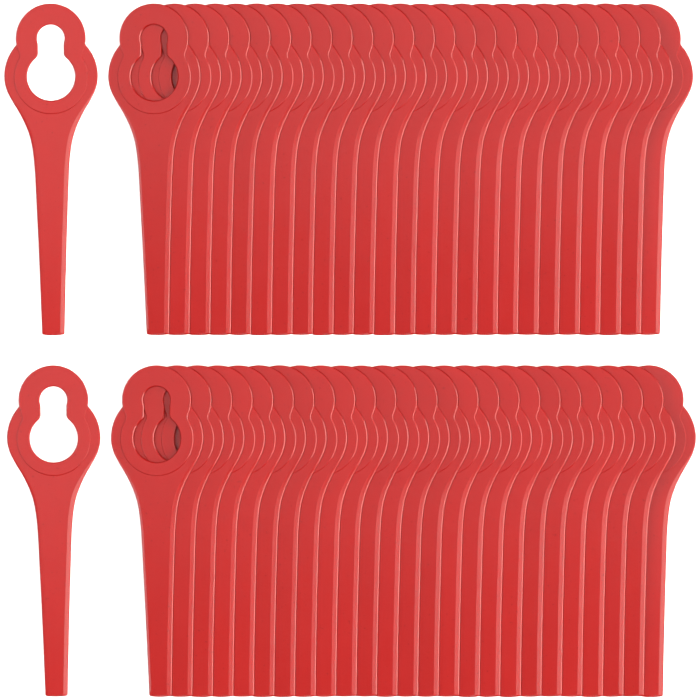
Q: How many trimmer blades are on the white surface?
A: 52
